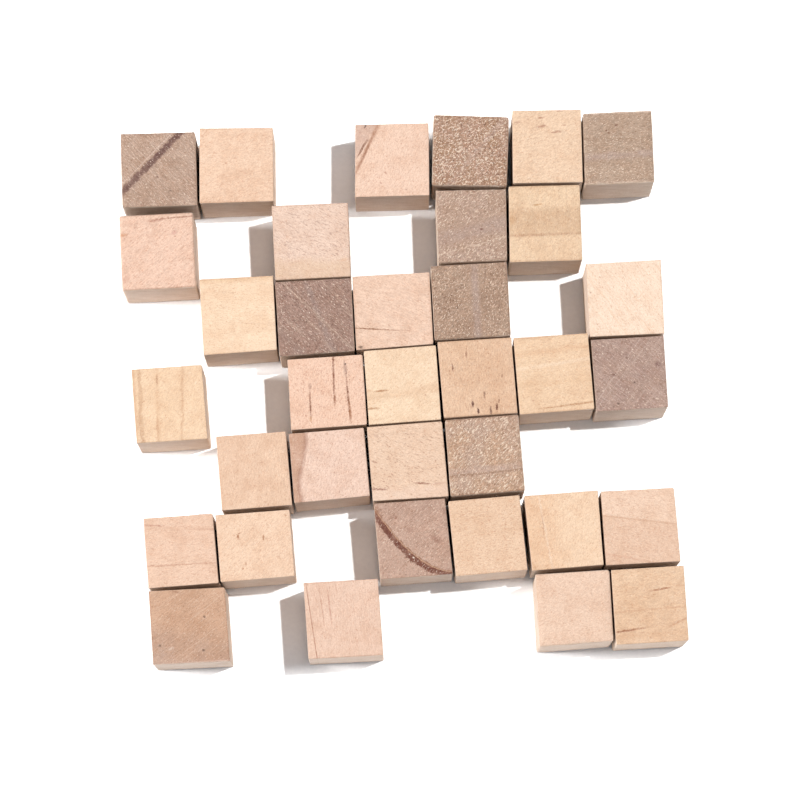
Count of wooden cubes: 35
